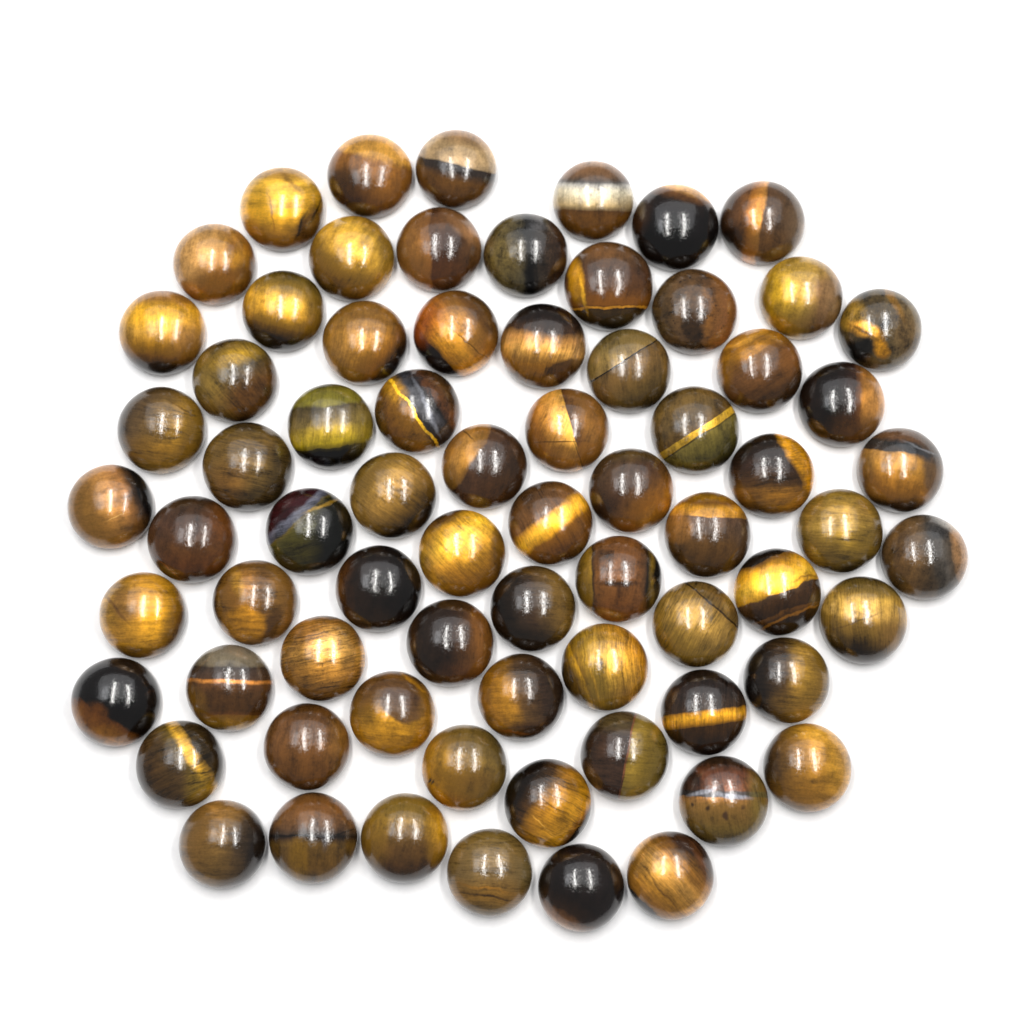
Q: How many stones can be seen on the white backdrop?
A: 72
